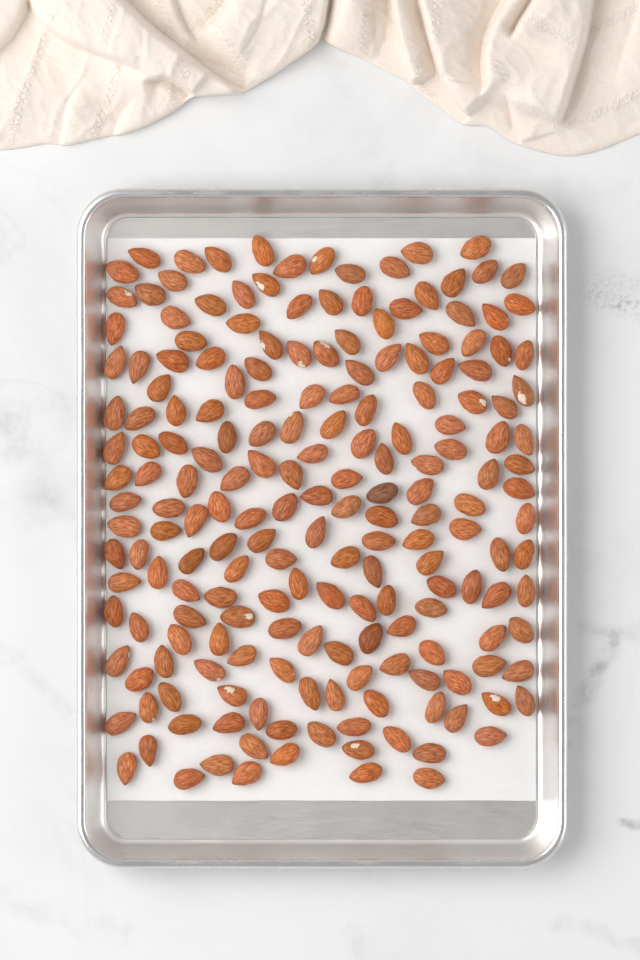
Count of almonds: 194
